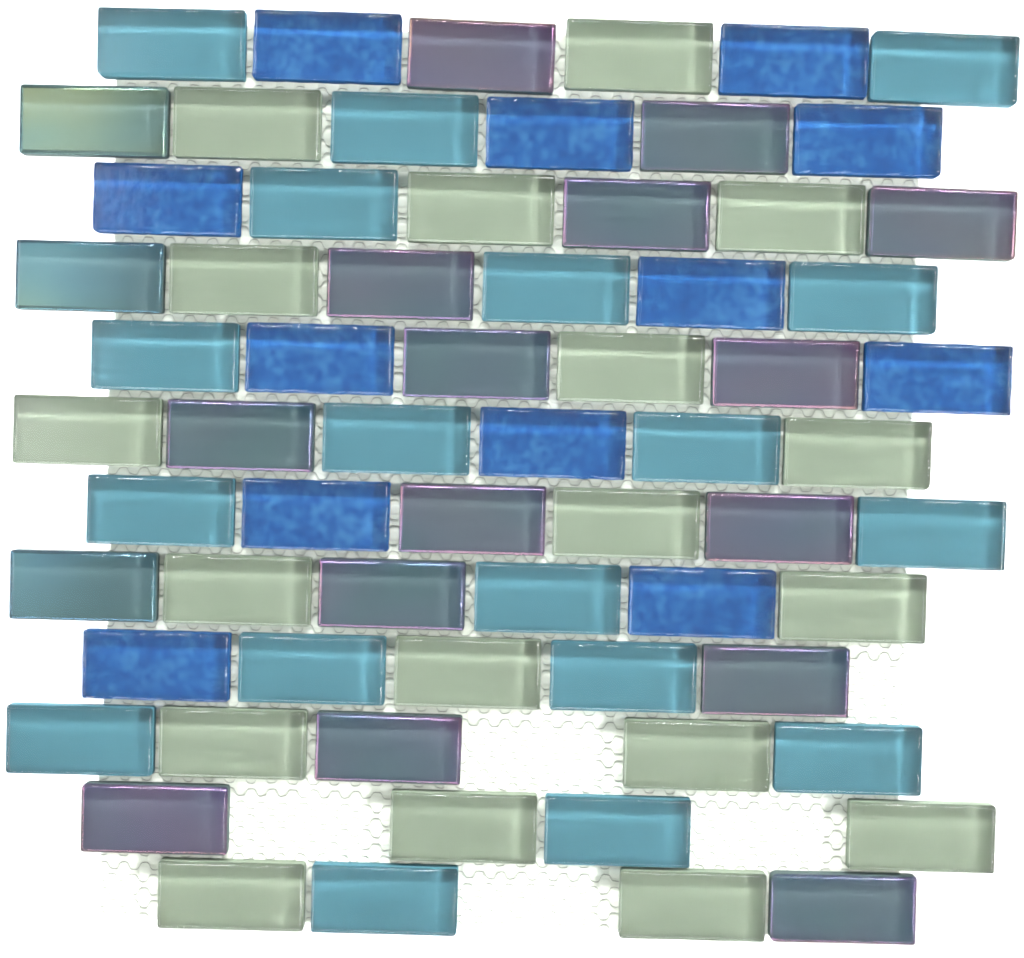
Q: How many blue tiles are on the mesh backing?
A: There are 12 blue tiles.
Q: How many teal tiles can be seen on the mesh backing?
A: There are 18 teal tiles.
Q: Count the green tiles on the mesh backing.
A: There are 18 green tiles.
